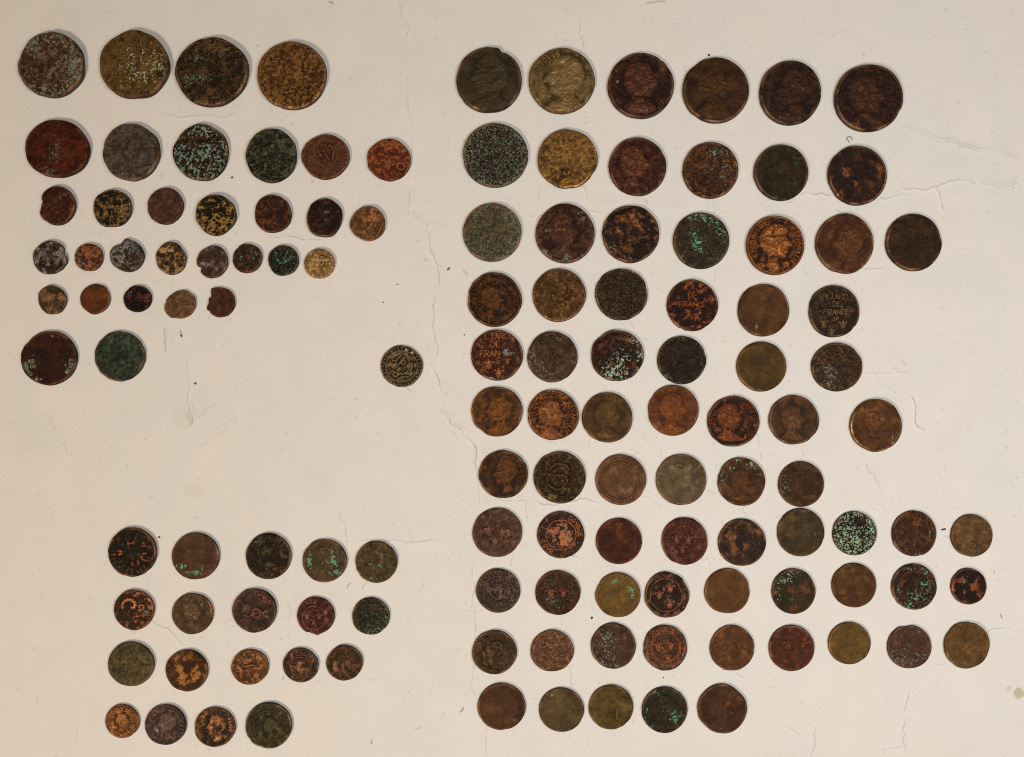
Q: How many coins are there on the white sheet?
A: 128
